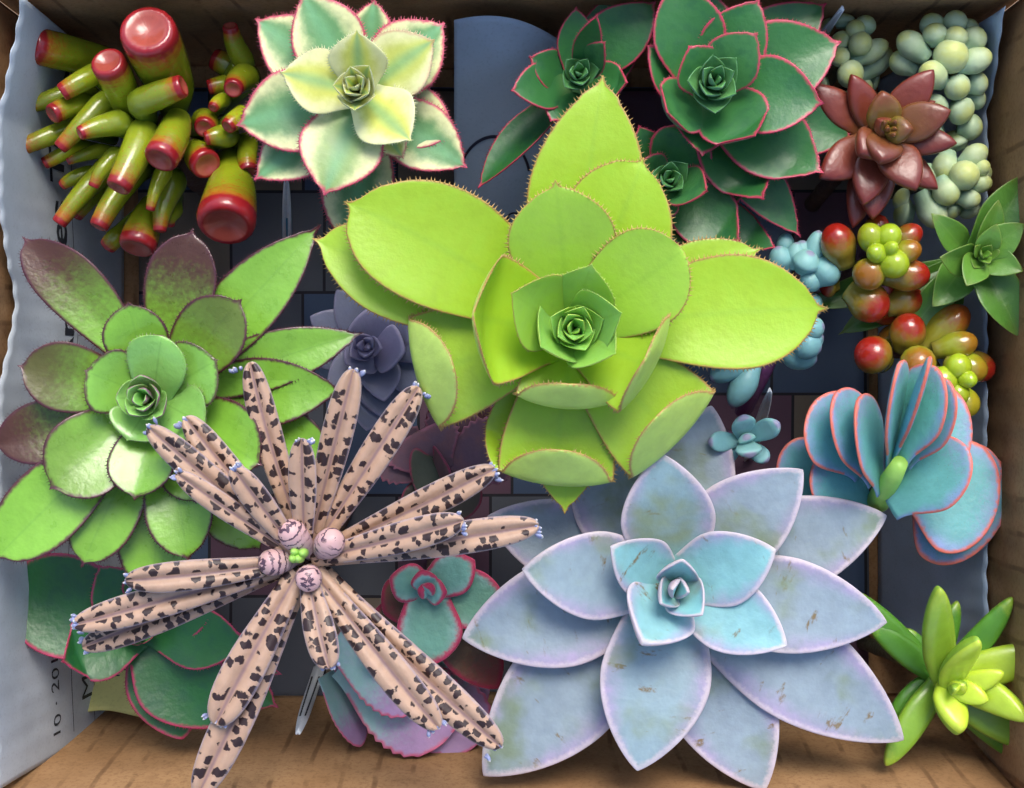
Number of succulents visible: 25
